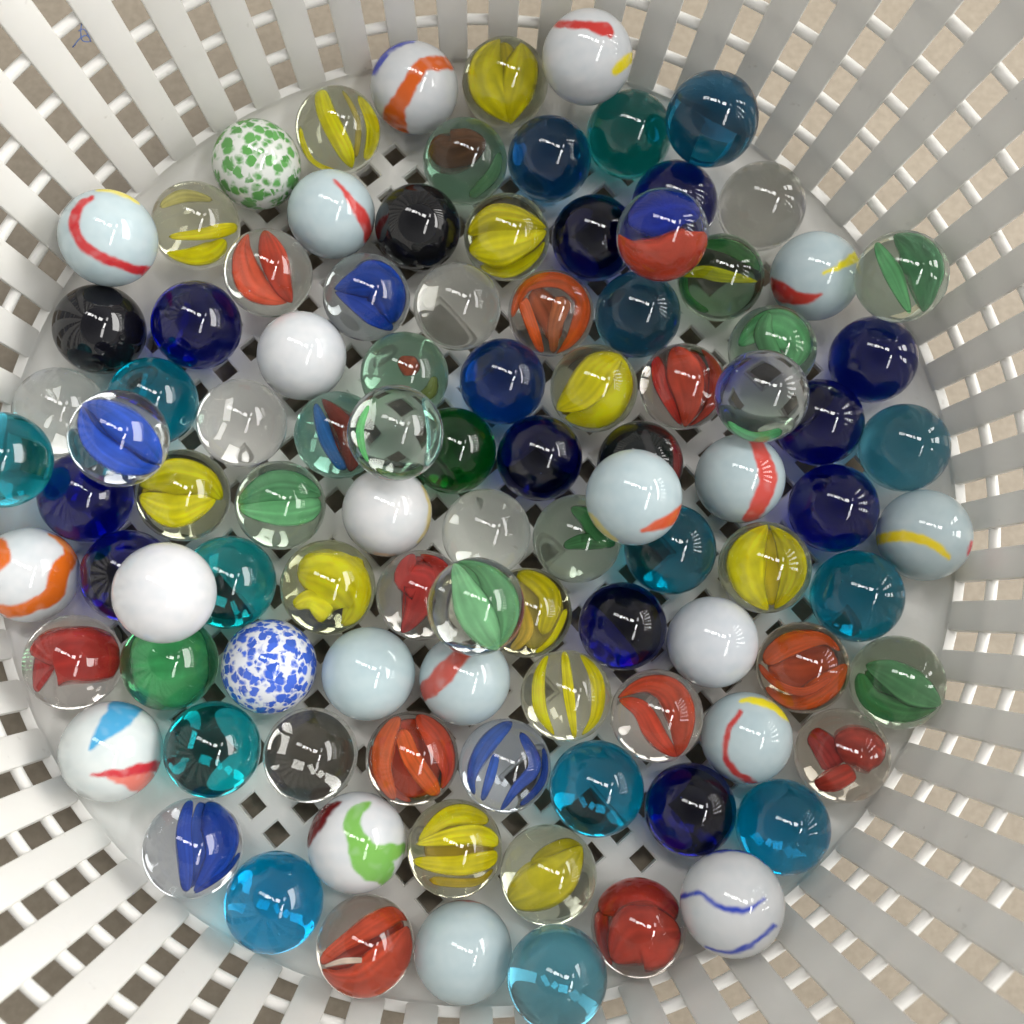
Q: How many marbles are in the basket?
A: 100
